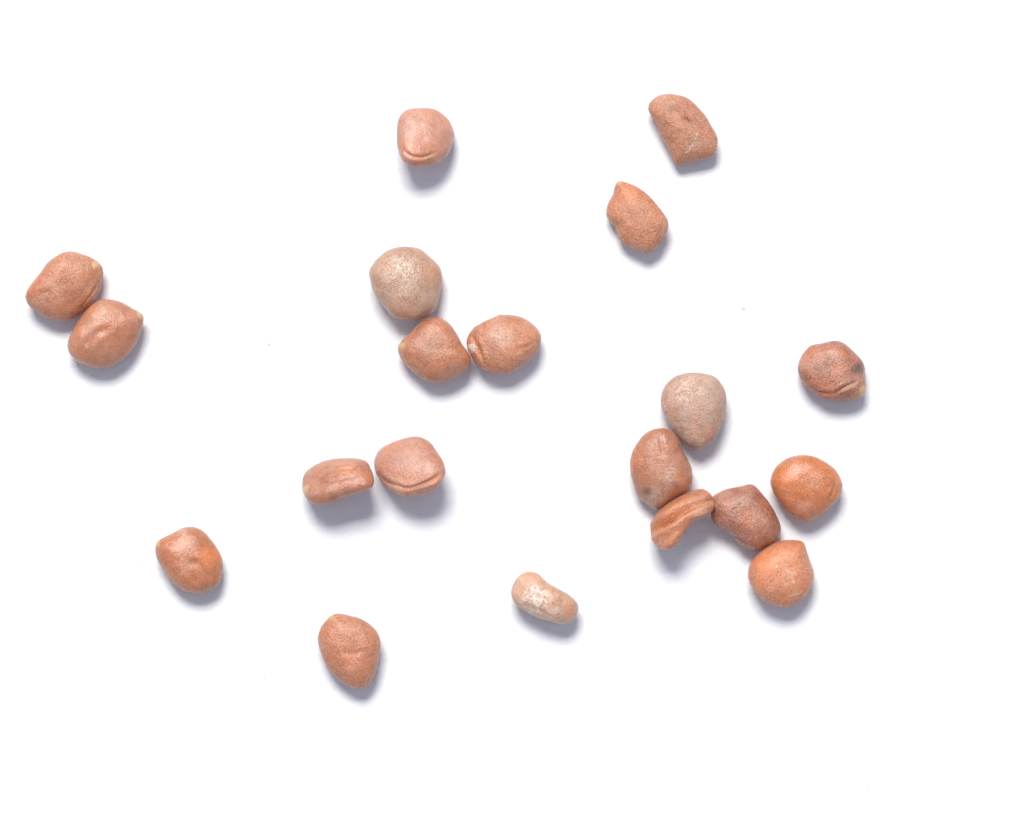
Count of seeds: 20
